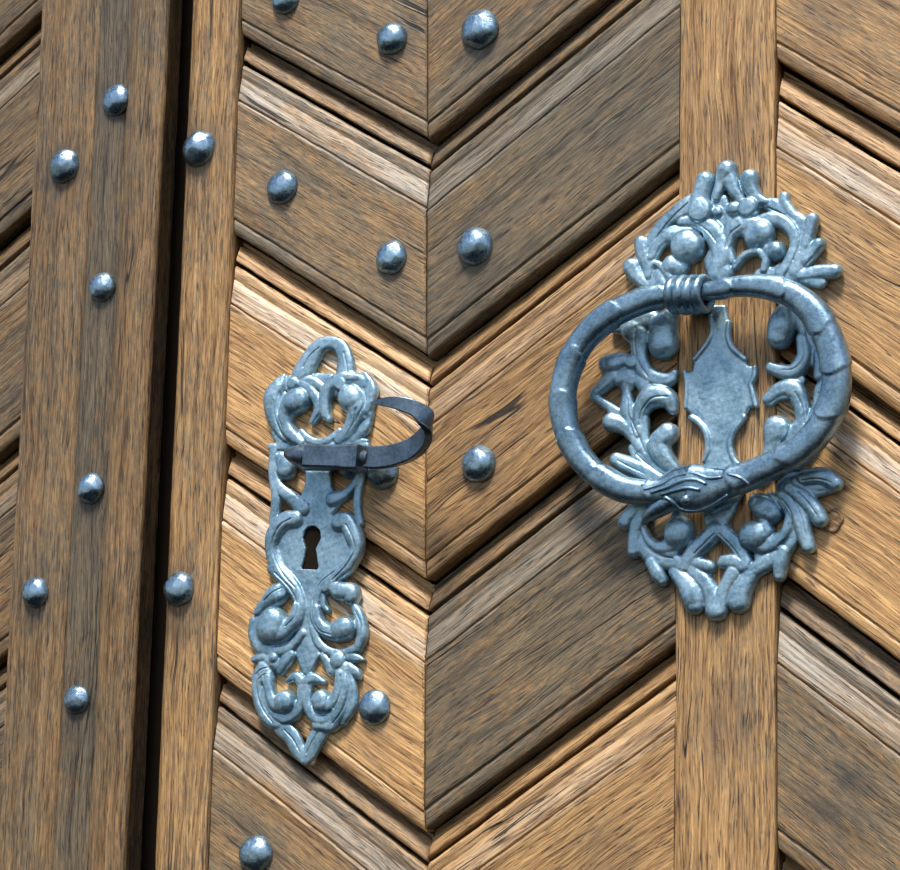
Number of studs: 18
